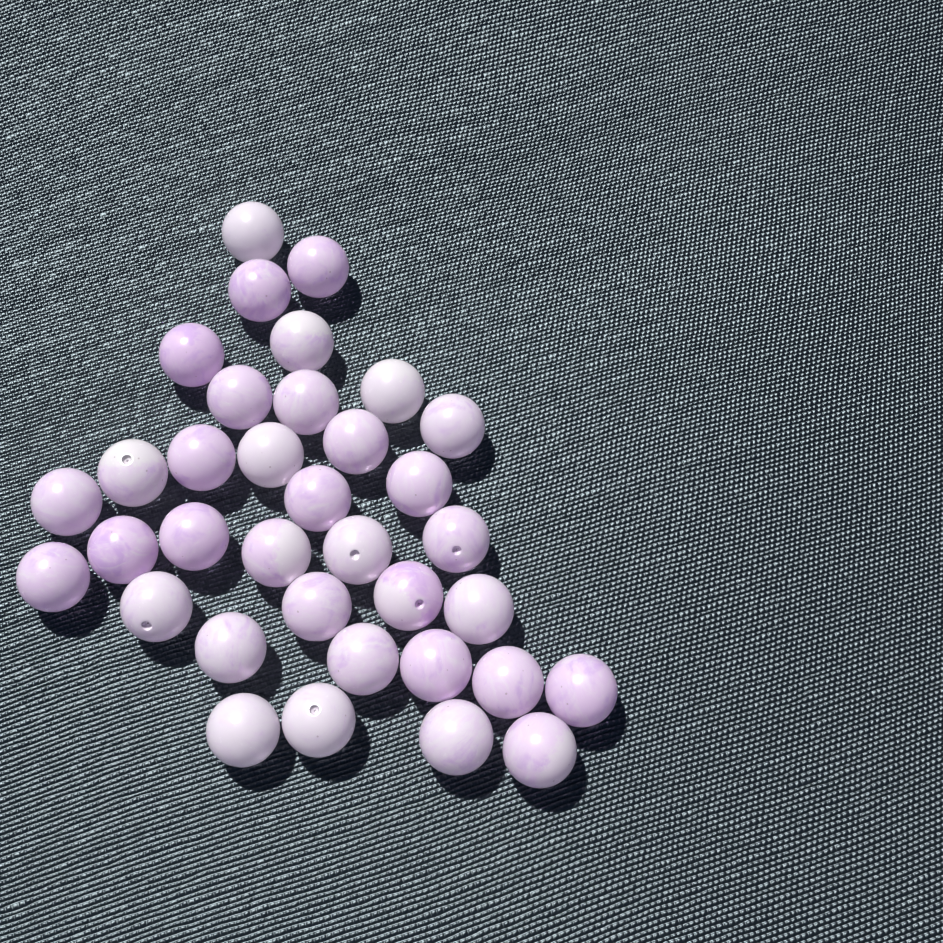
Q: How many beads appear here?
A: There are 35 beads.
